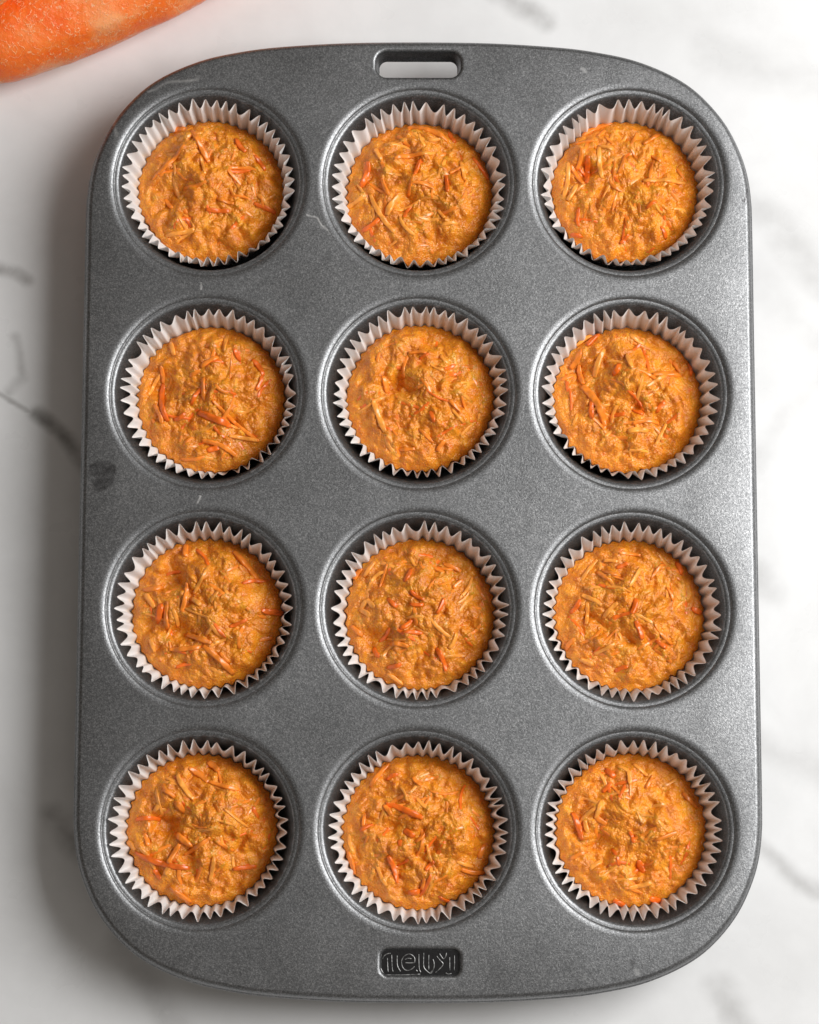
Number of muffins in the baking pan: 12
